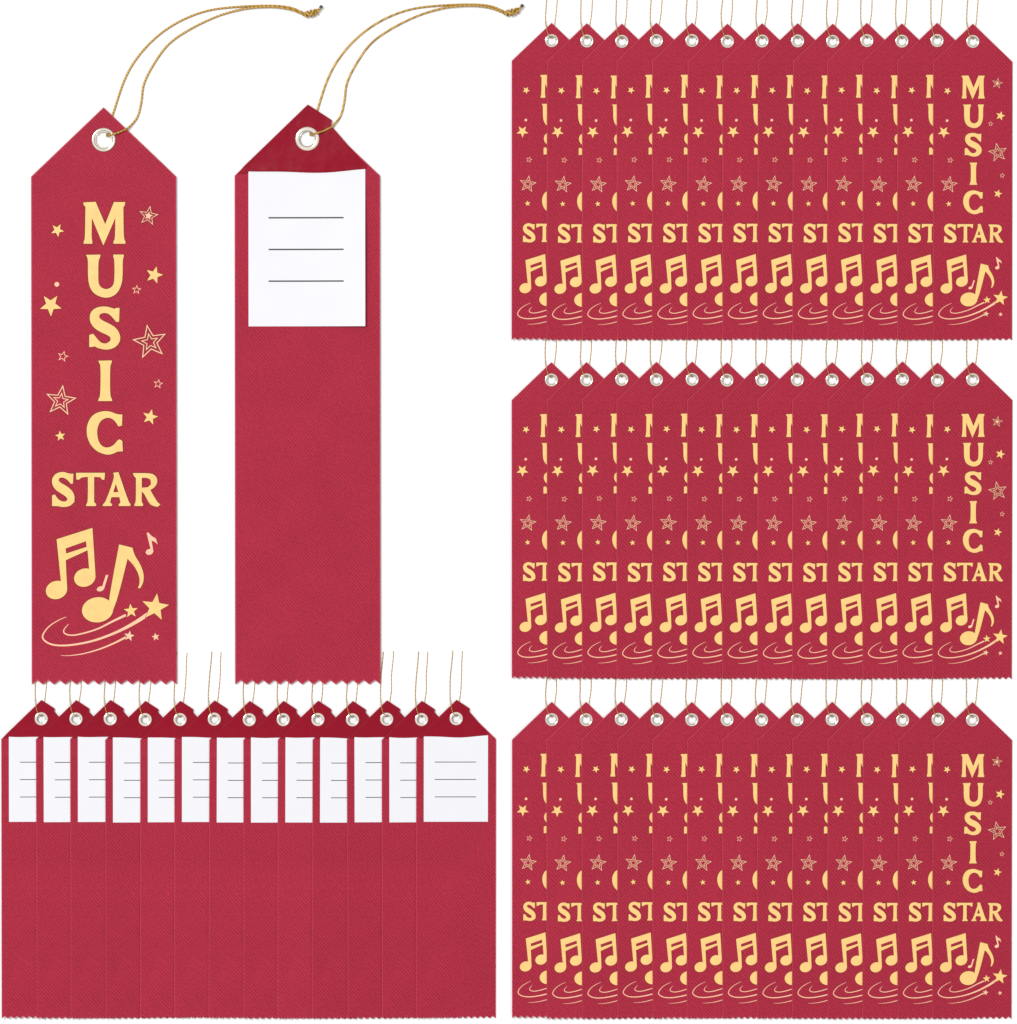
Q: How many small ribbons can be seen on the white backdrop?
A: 52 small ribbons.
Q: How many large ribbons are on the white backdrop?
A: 2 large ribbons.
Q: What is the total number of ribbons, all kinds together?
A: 54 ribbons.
